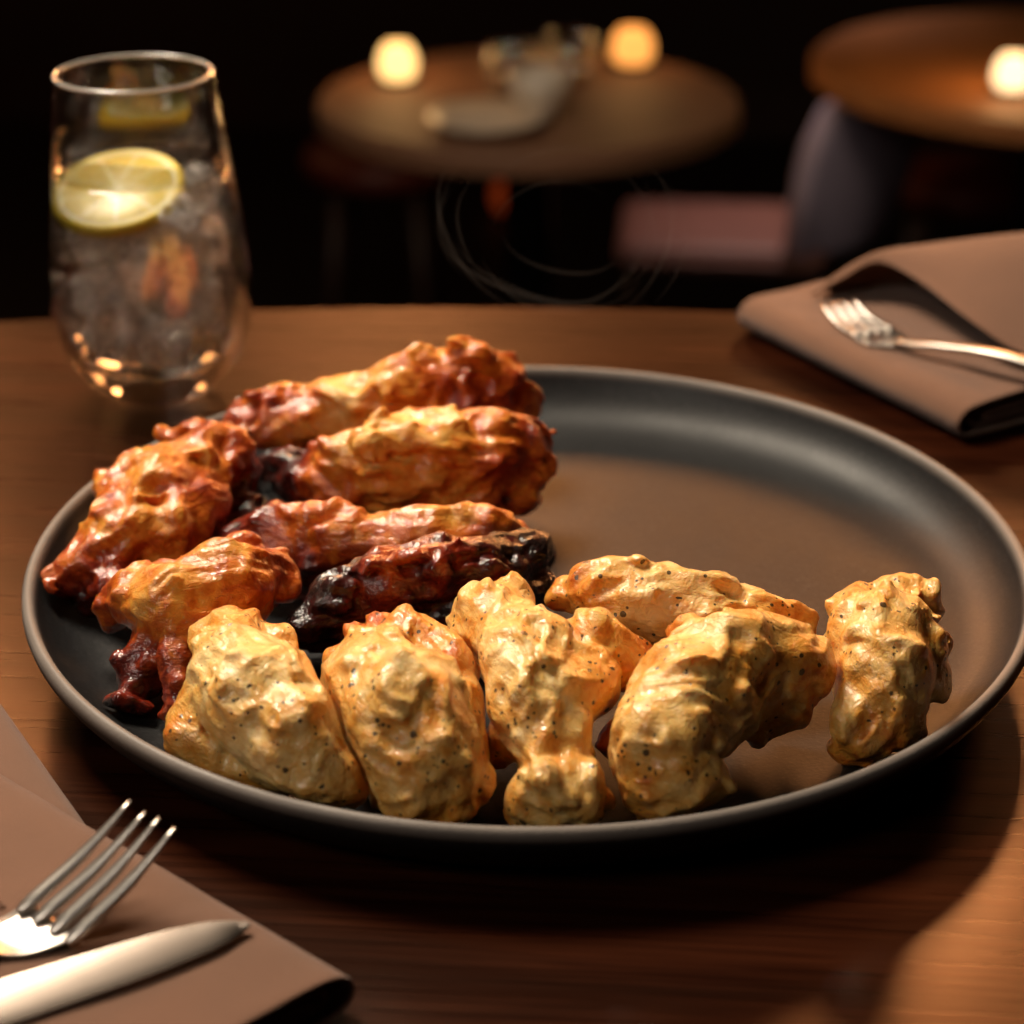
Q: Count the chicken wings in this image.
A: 12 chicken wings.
